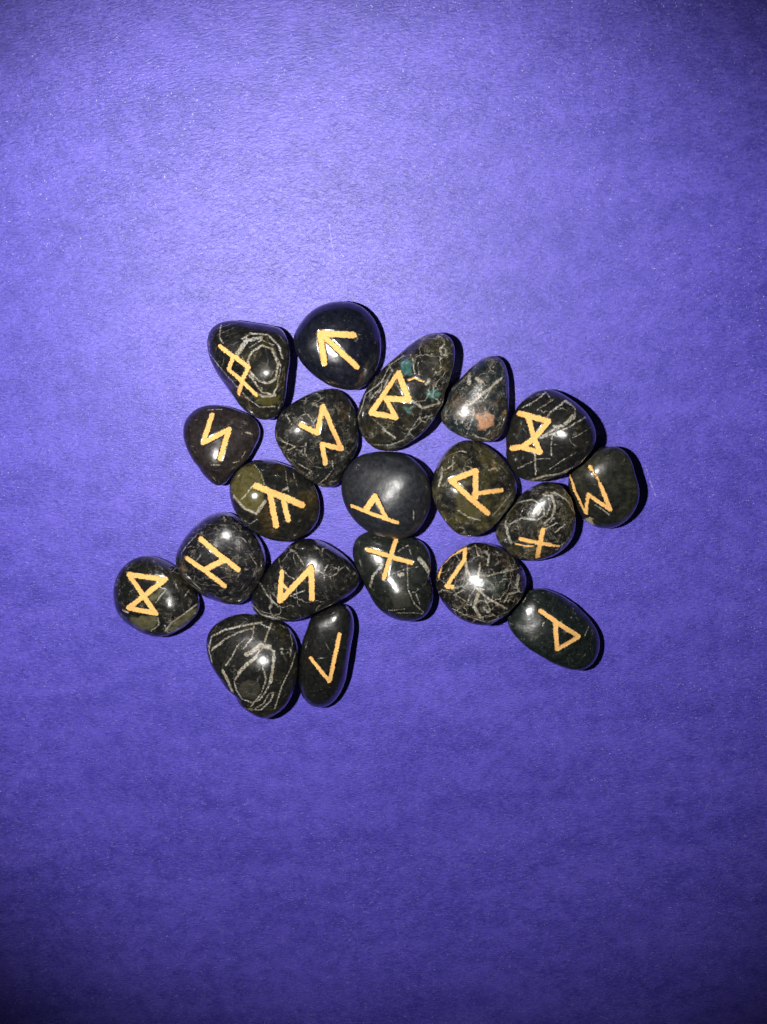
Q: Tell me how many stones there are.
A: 20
